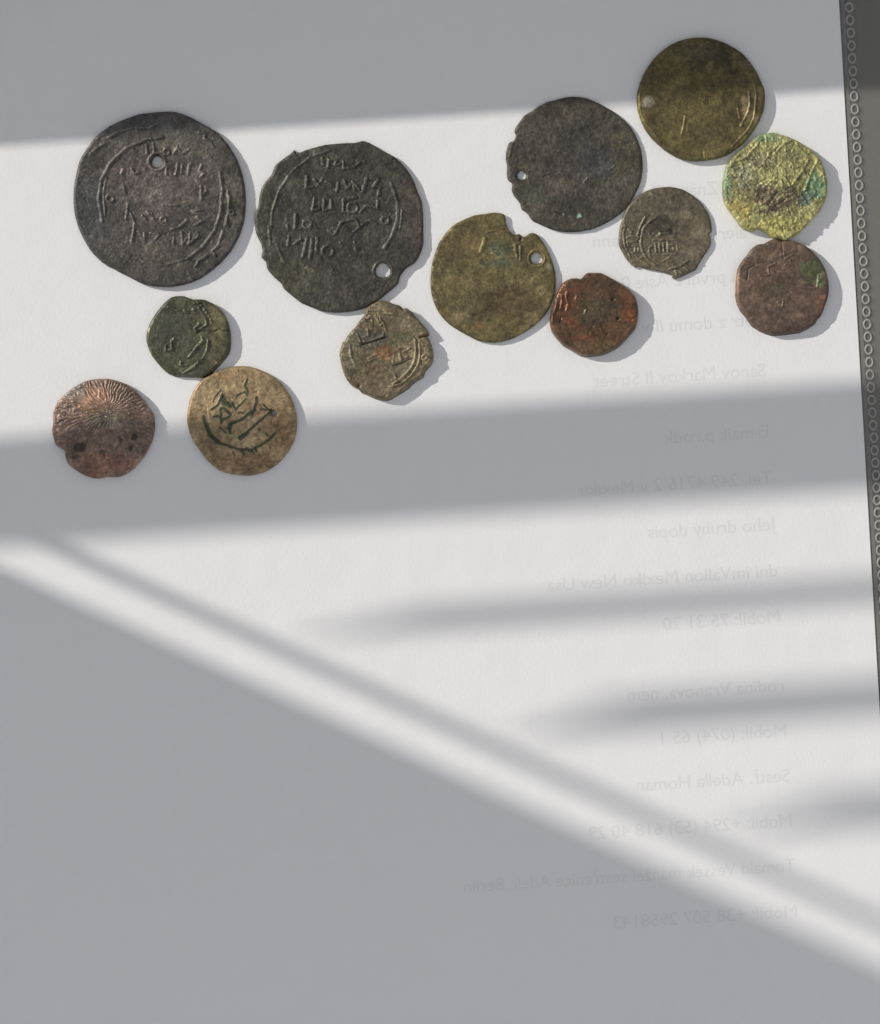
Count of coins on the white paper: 13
